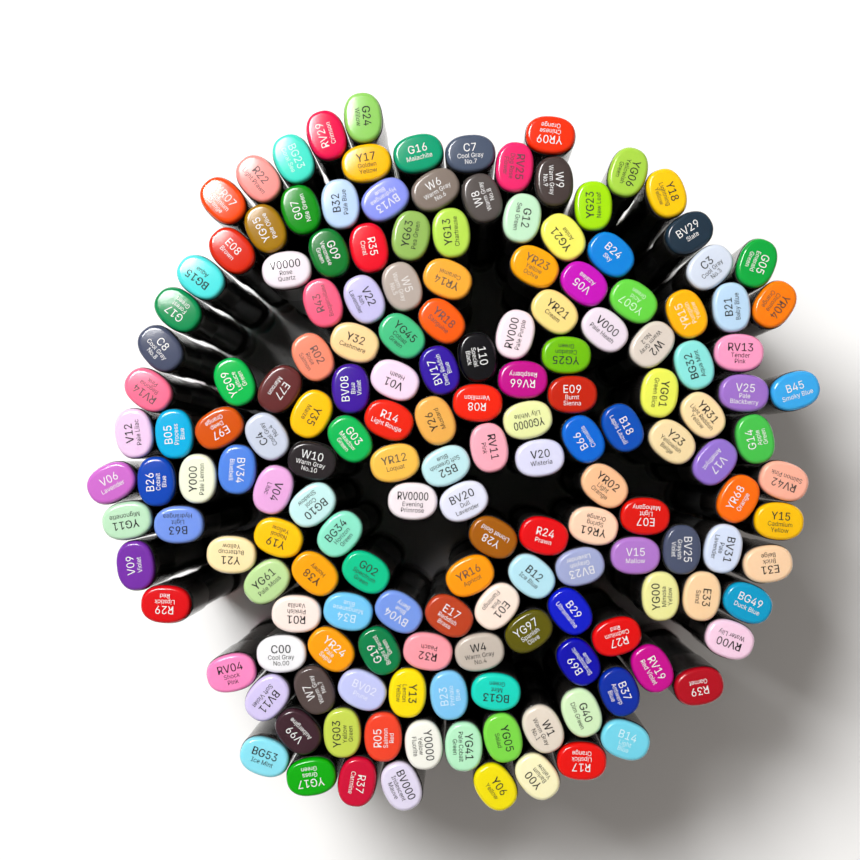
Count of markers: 166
